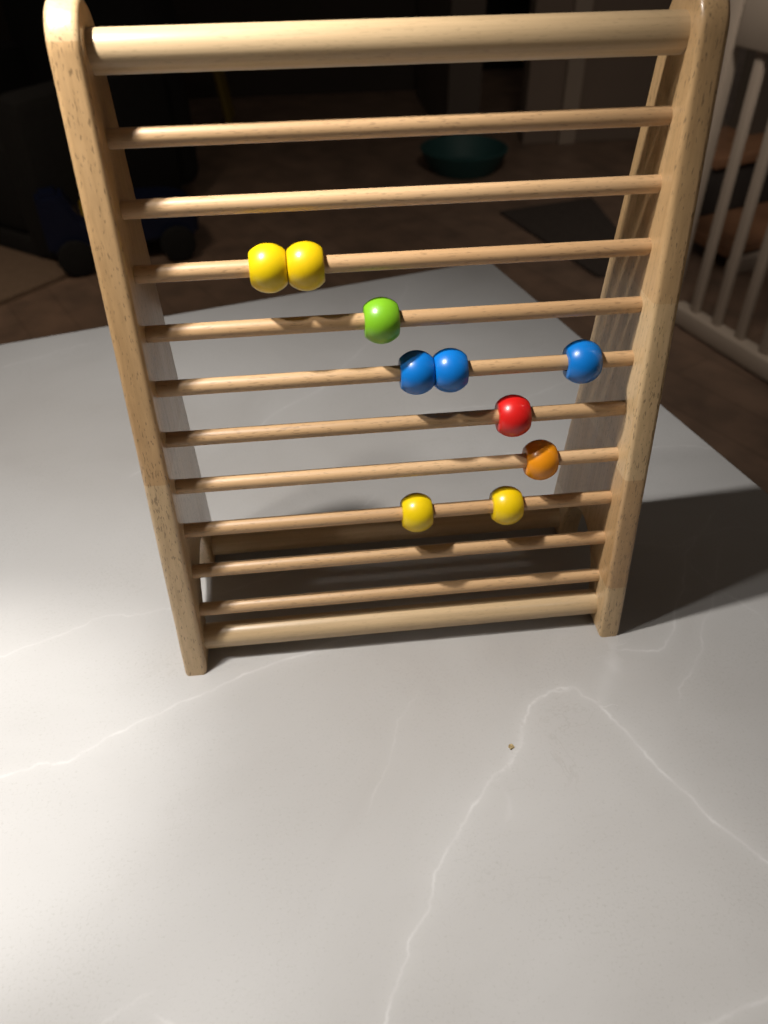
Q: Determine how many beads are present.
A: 10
